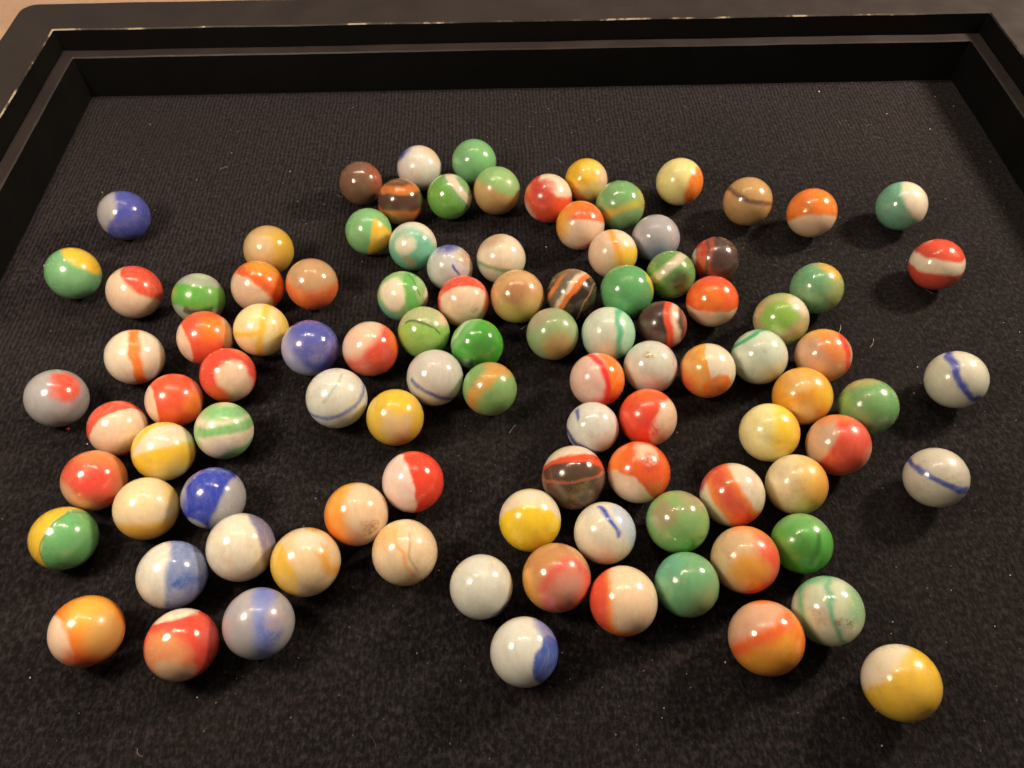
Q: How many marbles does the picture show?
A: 101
